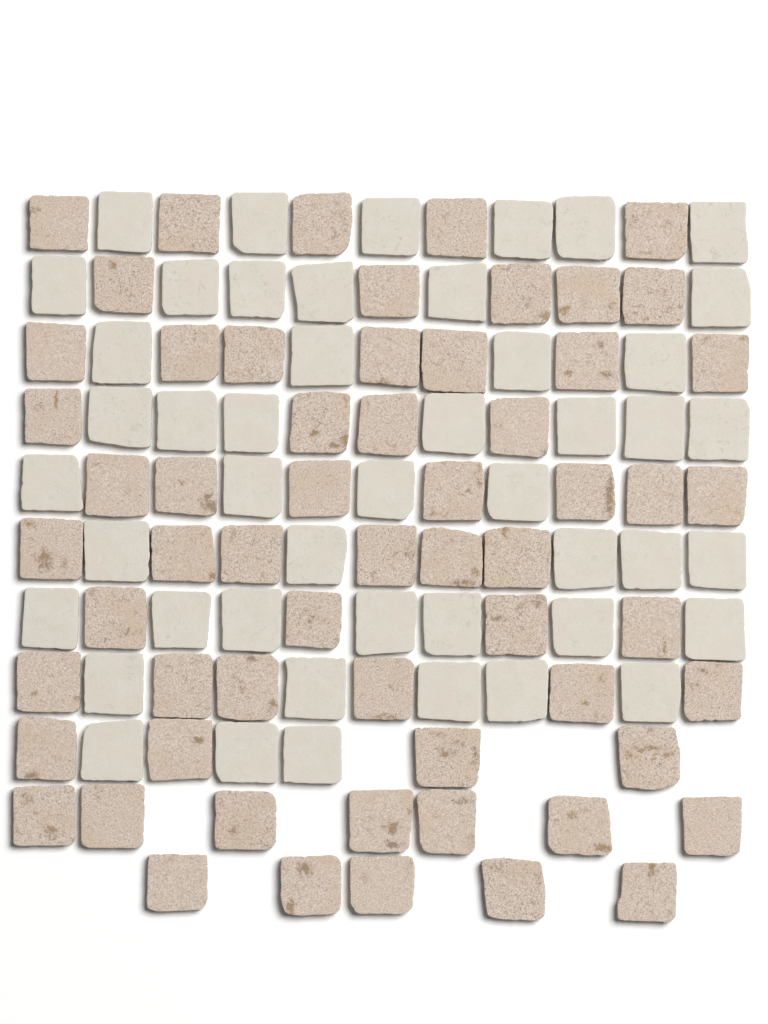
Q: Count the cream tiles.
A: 47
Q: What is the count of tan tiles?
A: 60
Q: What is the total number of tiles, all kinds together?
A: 107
